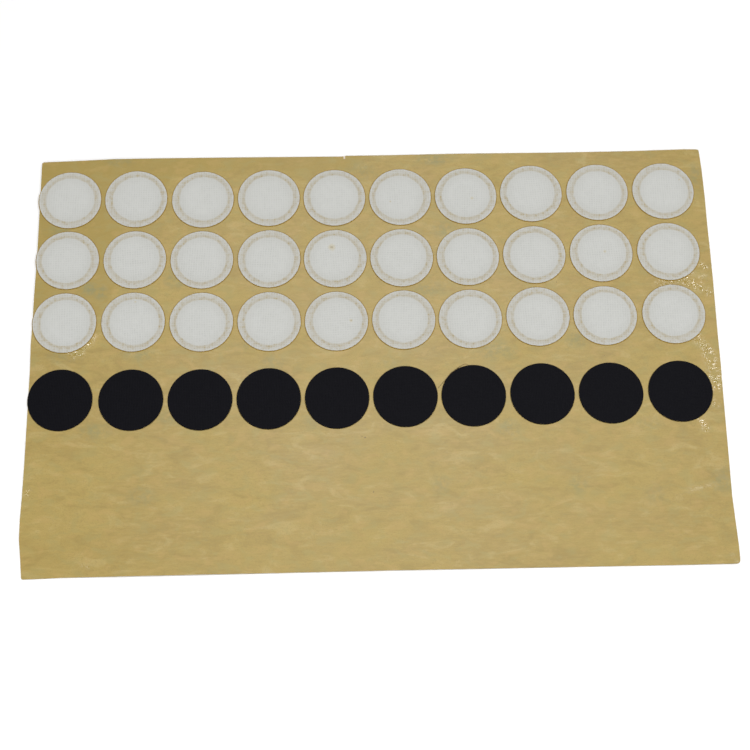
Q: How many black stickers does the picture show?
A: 10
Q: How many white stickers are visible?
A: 30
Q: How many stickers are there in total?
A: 40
